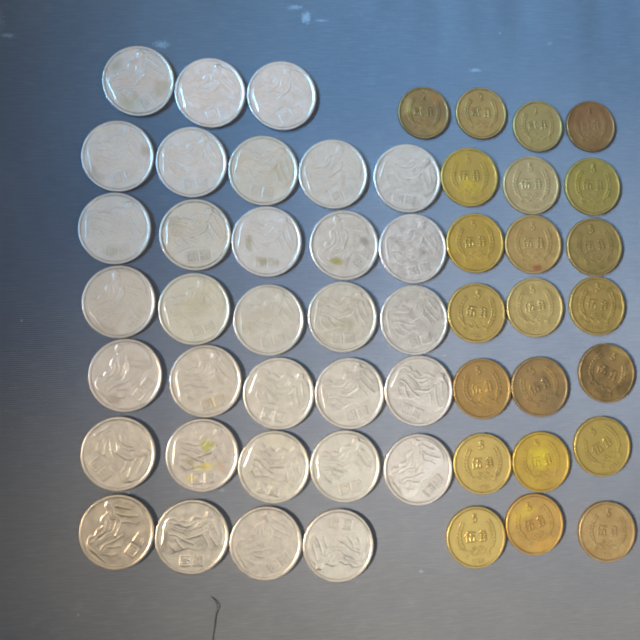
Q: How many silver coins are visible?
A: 32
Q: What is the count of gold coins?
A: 22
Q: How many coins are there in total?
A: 54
